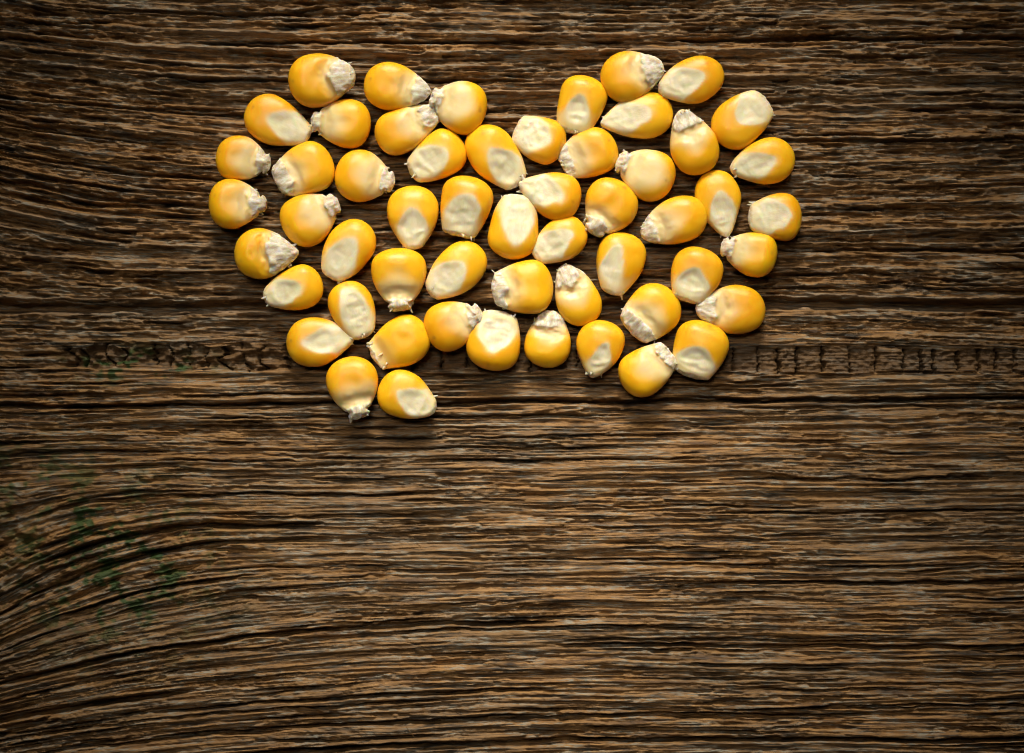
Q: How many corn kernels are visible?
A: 55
